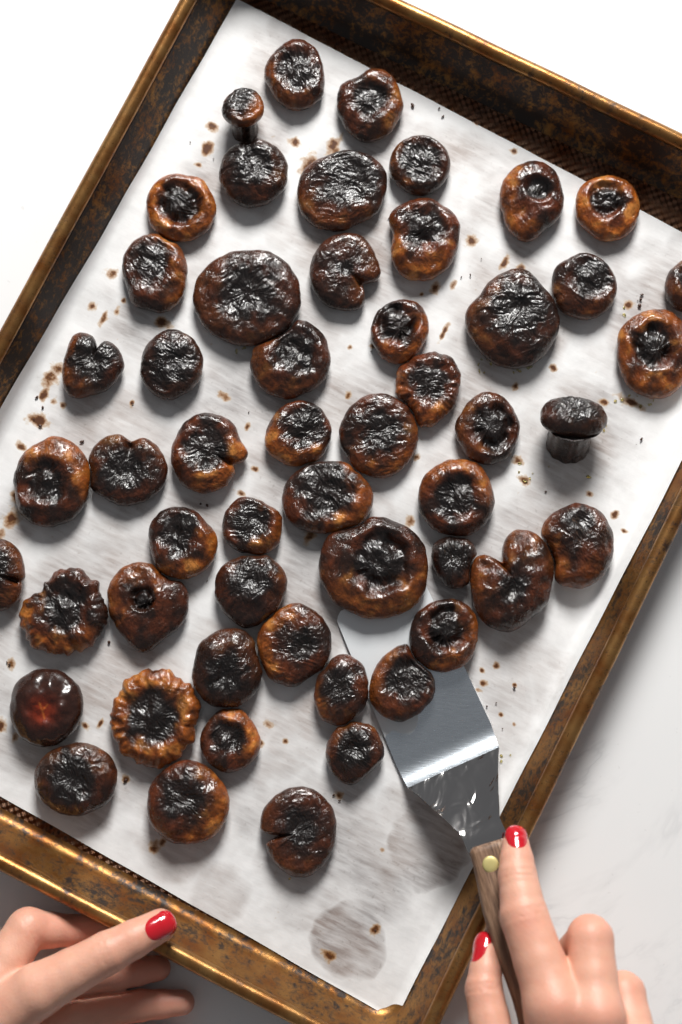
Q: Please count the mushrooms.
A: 53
